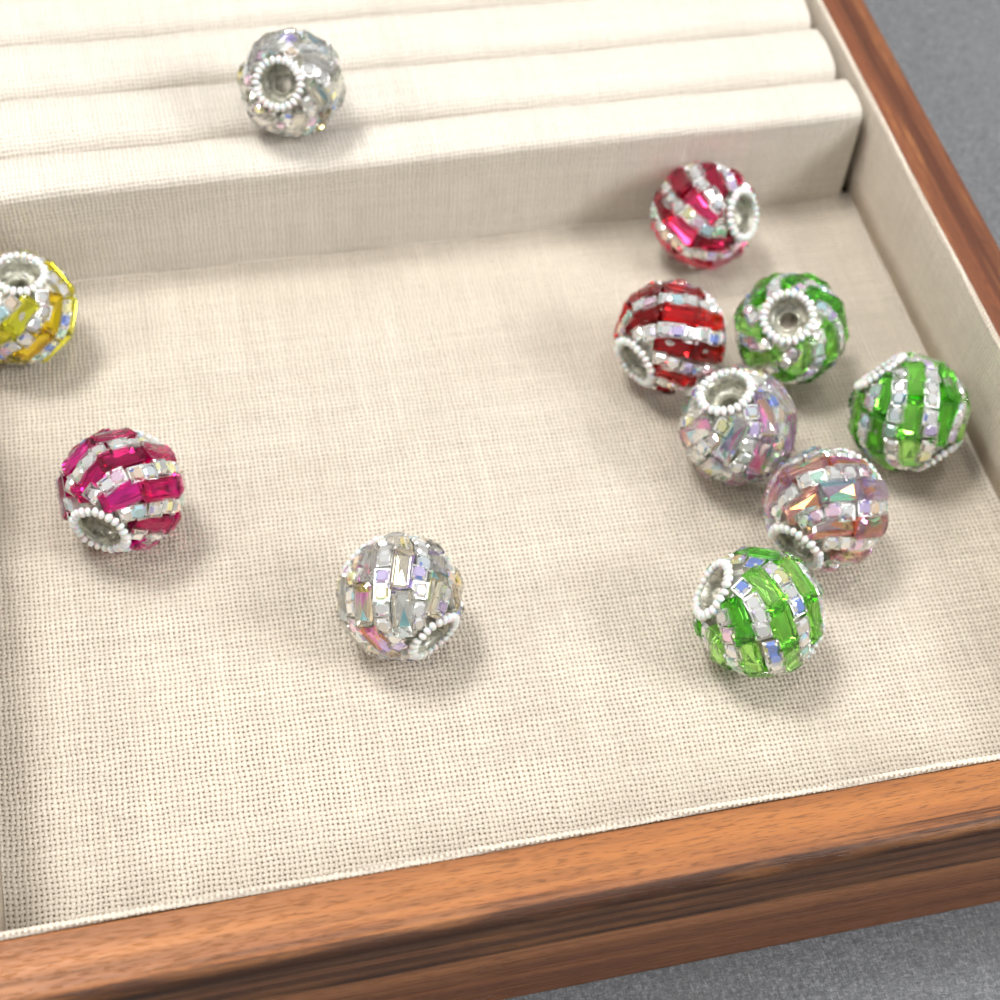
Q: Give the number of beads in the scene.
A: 11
